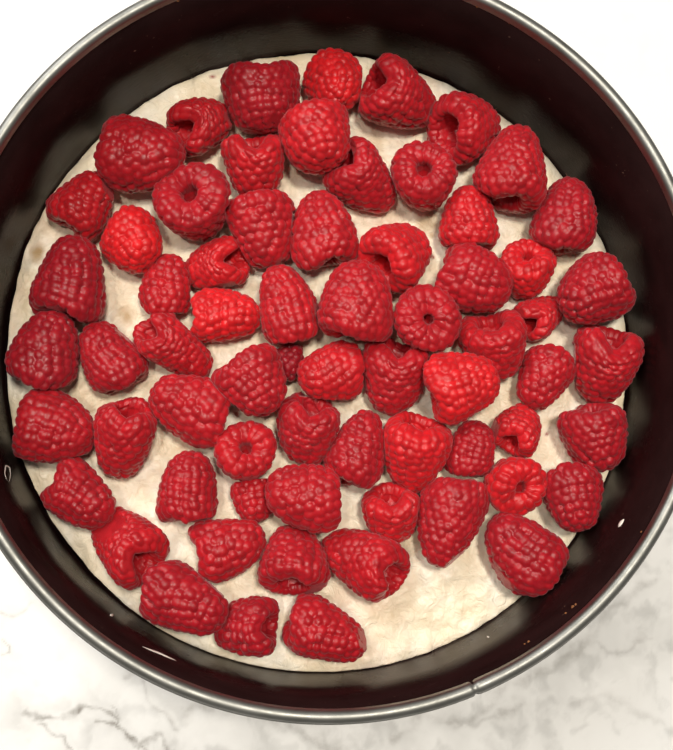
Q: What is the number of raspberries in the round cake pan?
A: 67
